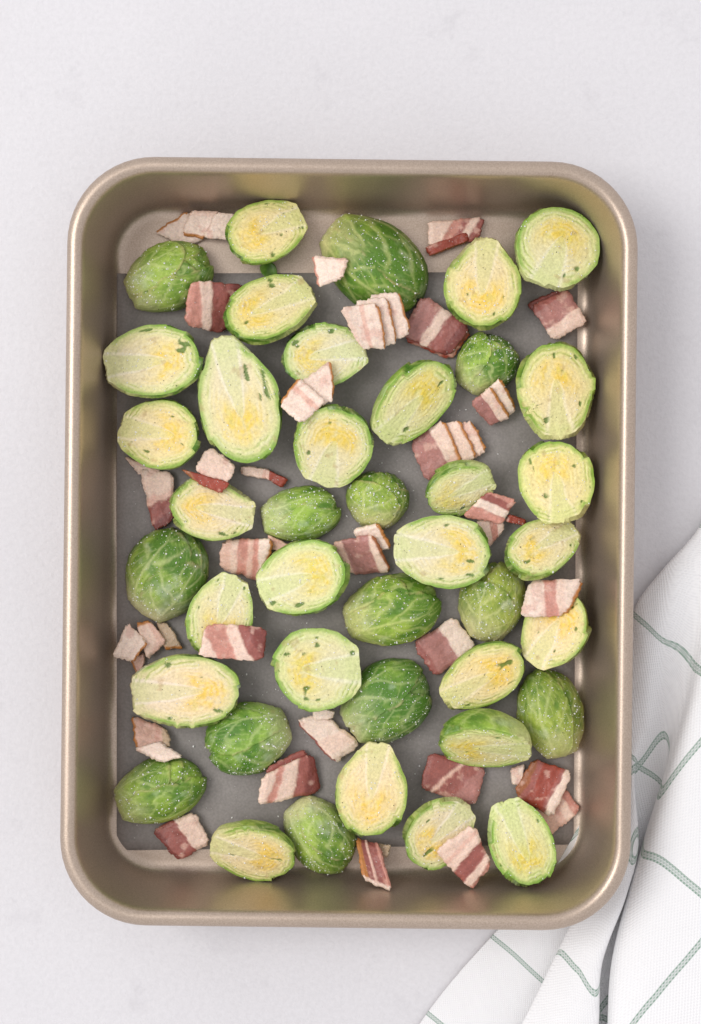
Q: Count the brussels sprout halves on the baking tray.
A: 40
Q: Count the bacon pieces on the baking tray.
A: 29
